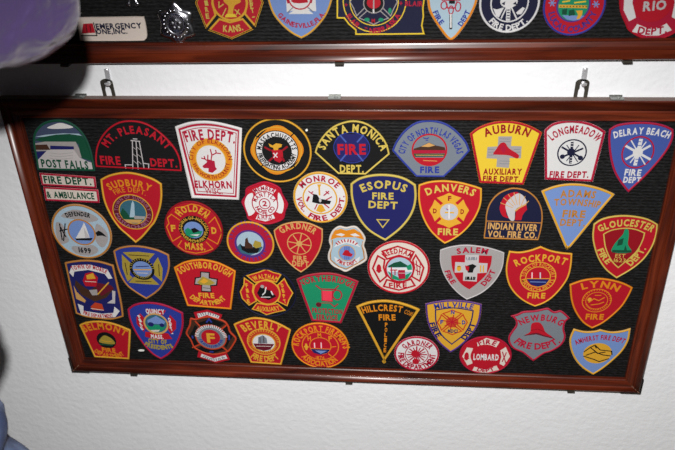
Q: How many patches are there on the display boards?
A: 52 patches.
